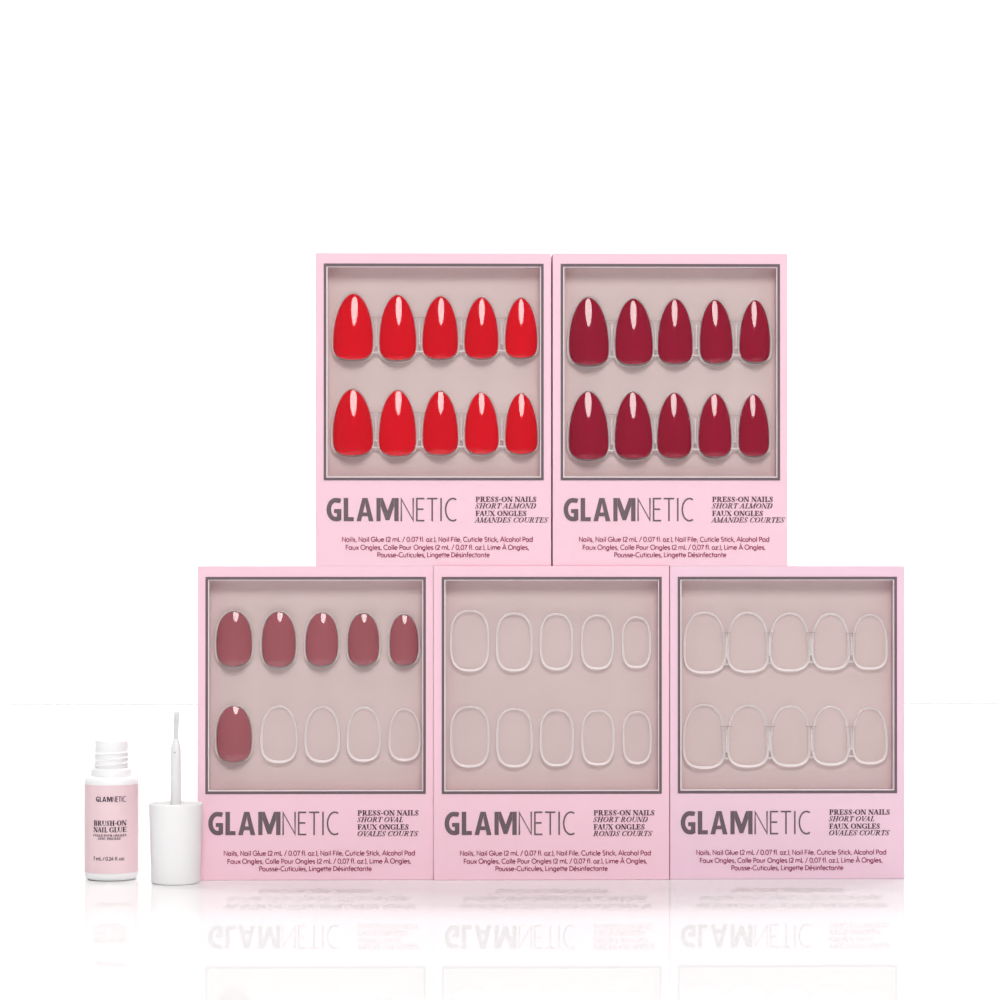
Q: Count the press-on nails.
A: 26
